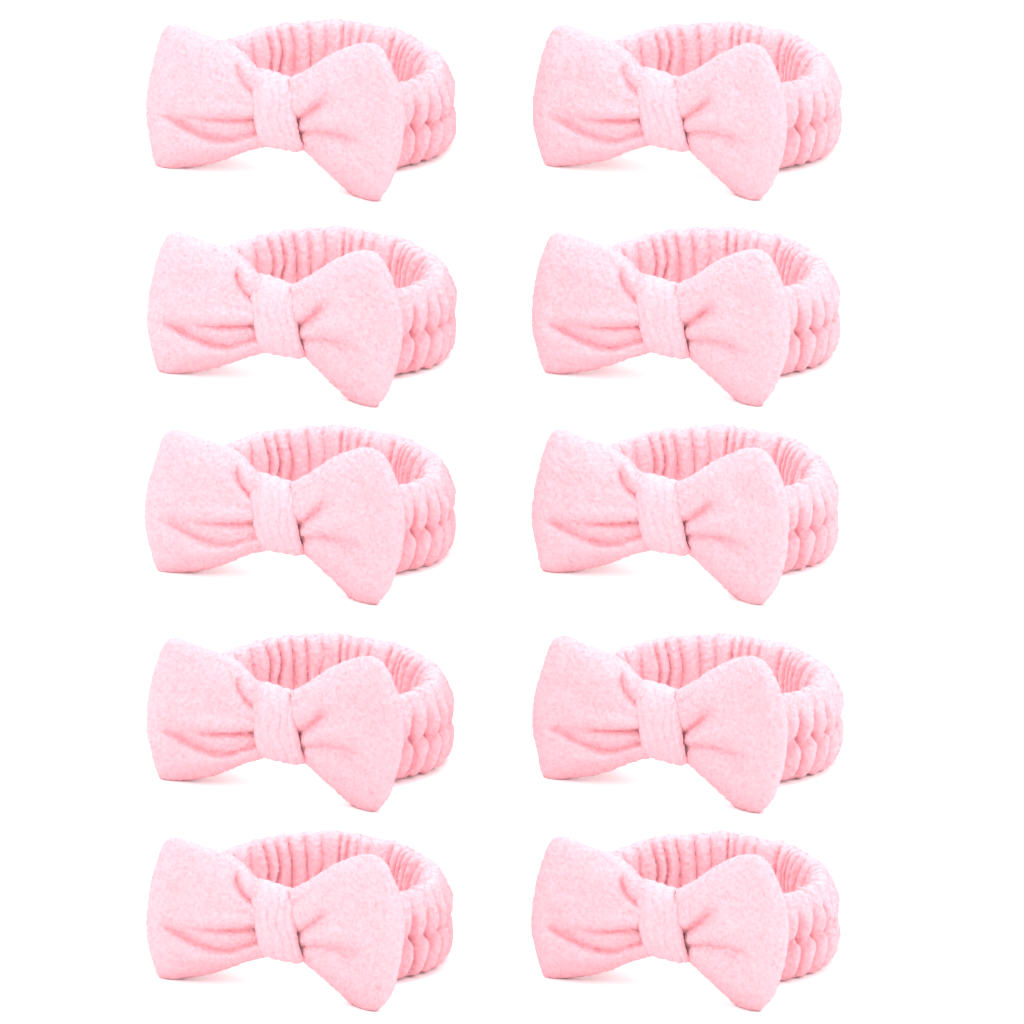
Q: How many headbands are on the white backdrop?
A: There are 10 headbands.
